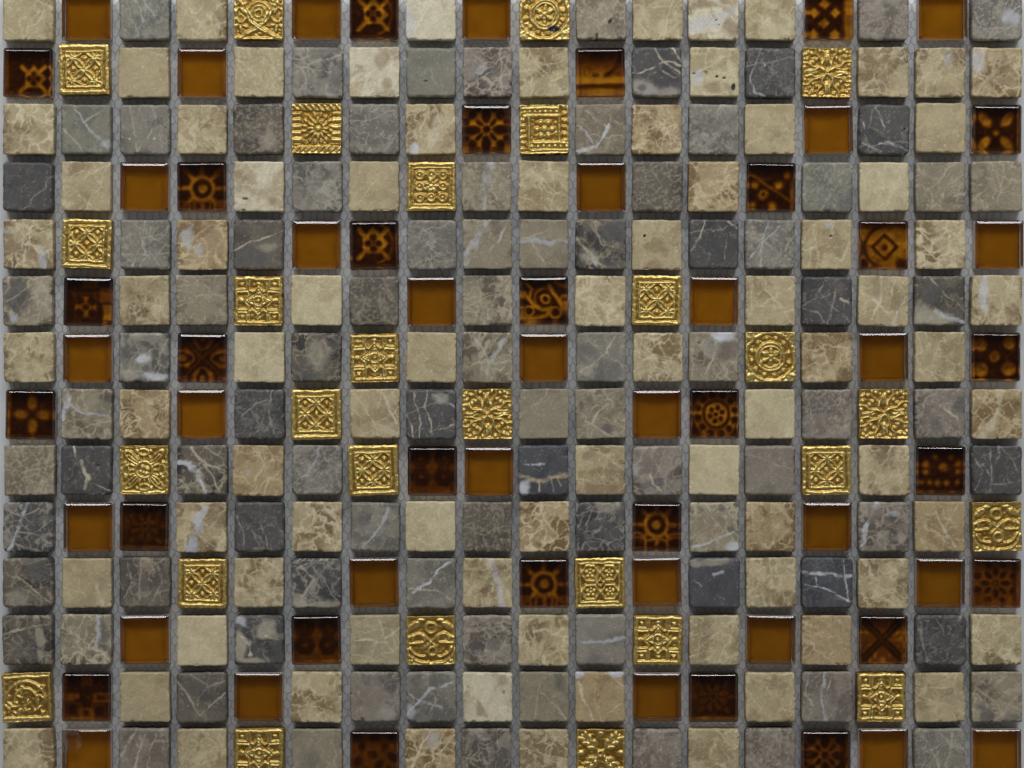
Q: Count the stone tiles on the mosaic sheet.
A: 167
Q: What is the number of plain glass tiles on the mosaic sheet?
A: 30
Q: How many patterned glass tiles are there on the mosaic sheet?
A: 28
